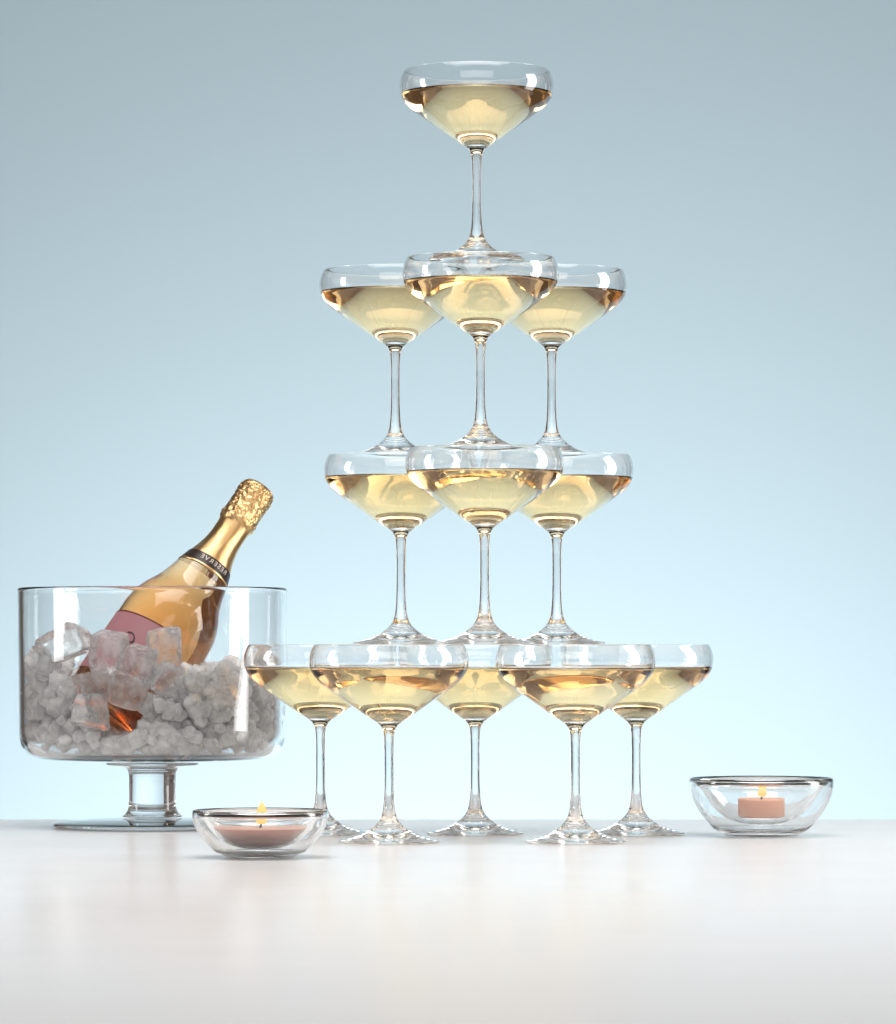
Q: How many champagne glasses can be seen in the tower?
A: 12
